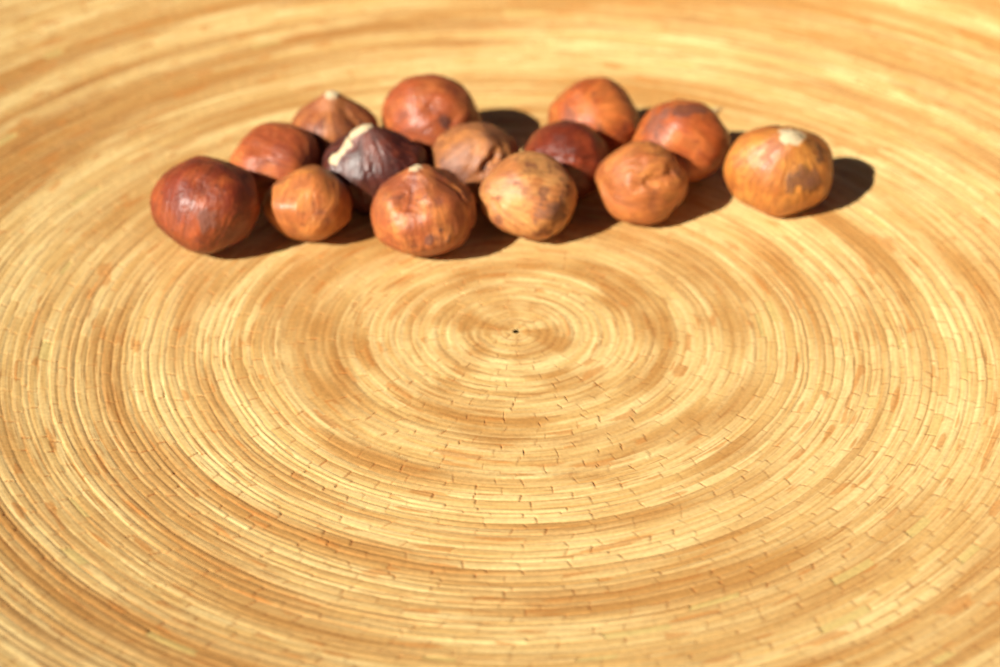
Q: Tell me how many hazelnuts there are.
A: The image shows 14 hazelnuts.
